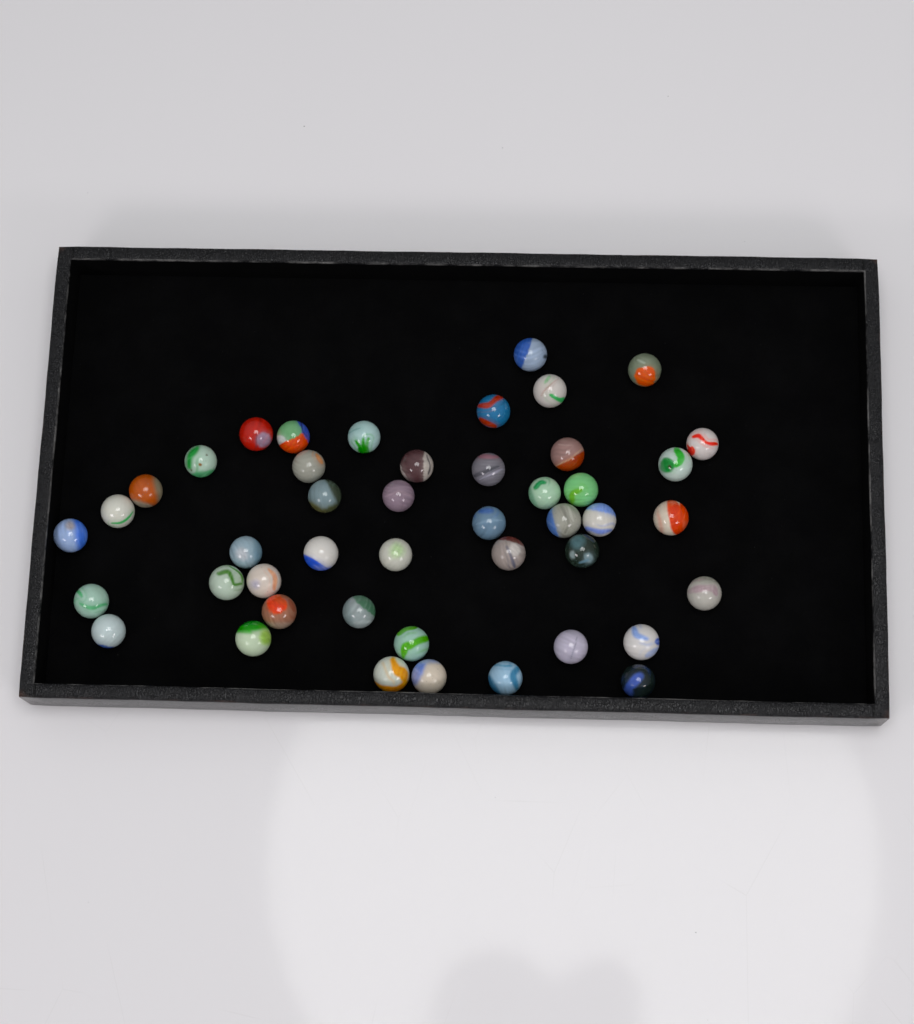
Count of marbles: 45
